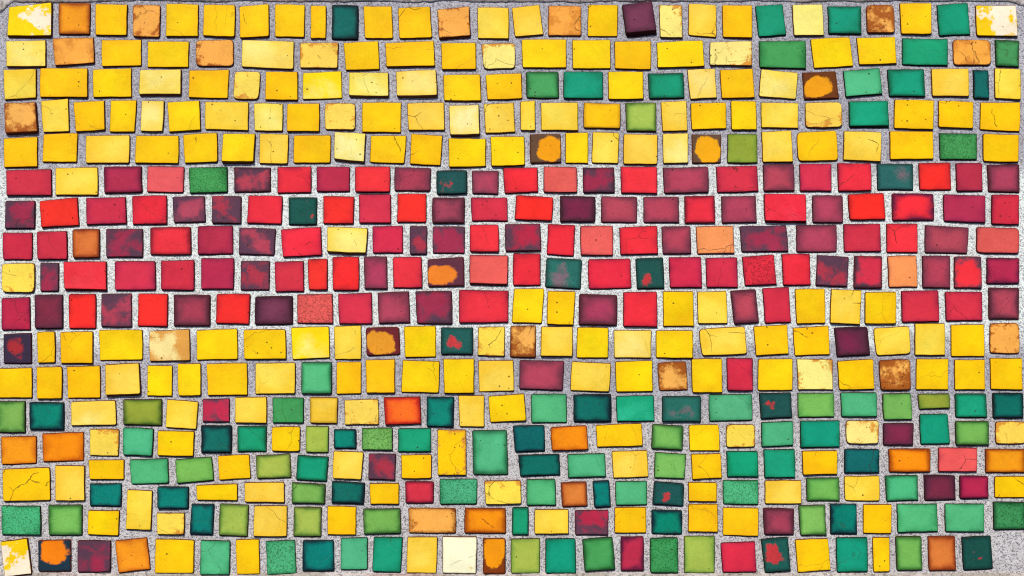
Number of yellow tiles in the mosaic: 200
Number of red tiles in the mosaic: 127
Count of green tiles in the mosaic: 105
